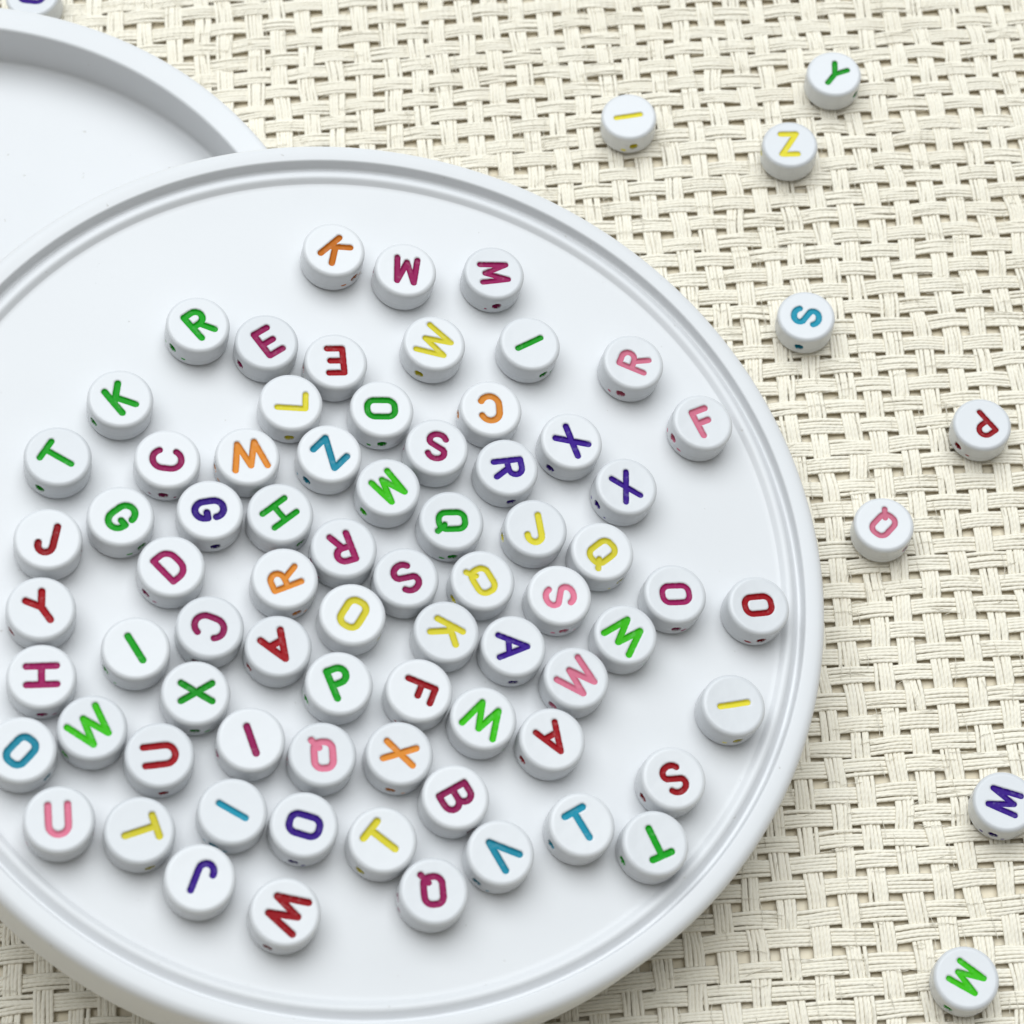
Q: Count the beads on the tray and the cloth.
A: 82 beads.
